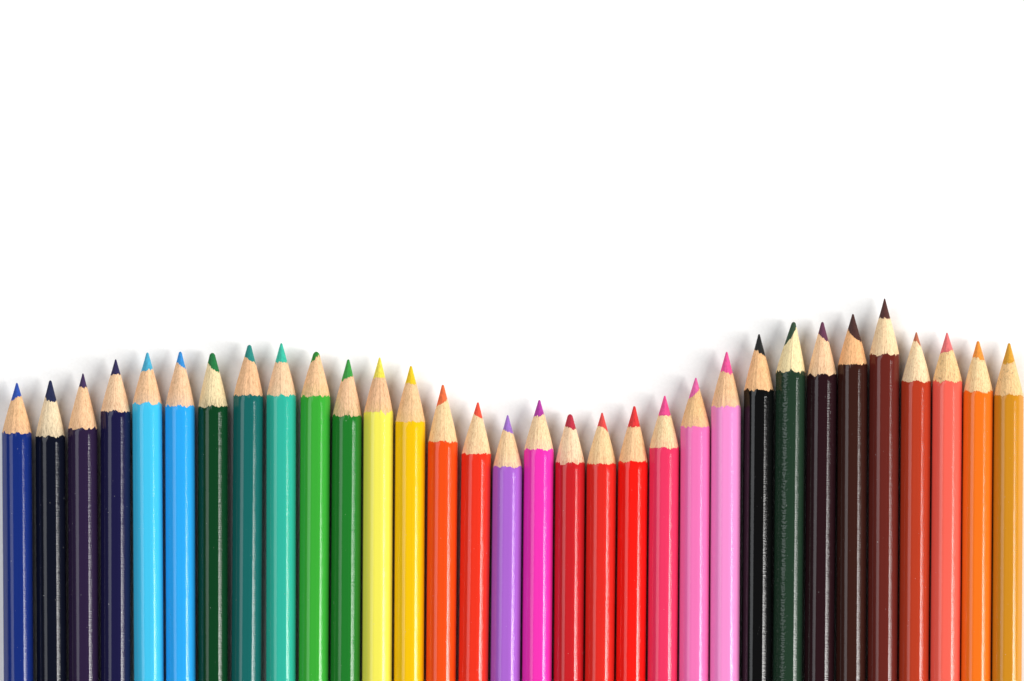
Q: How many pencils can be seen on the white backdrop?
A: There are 32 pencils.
